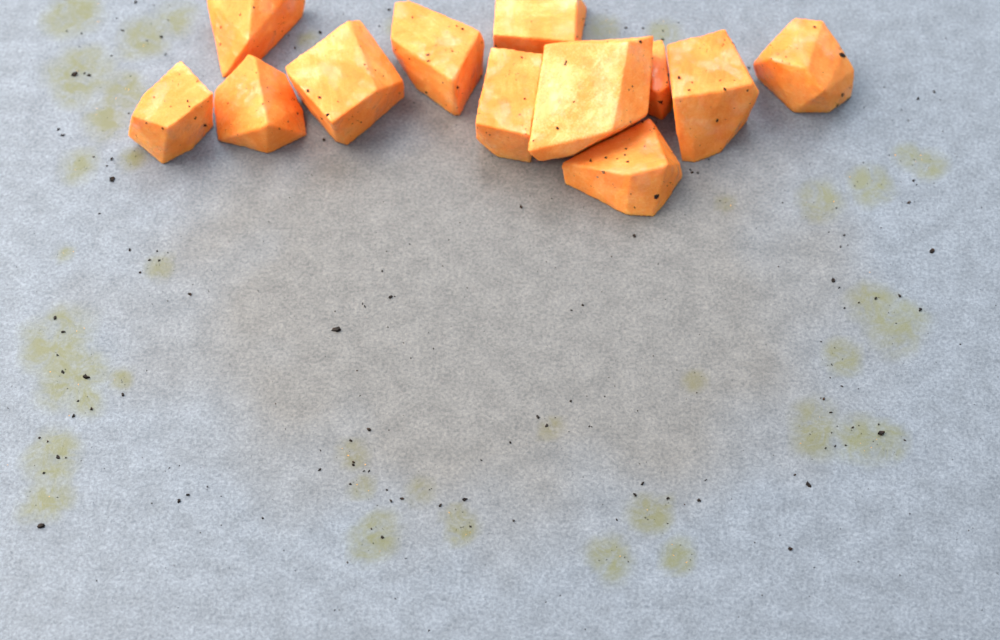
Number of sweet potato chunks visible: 12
